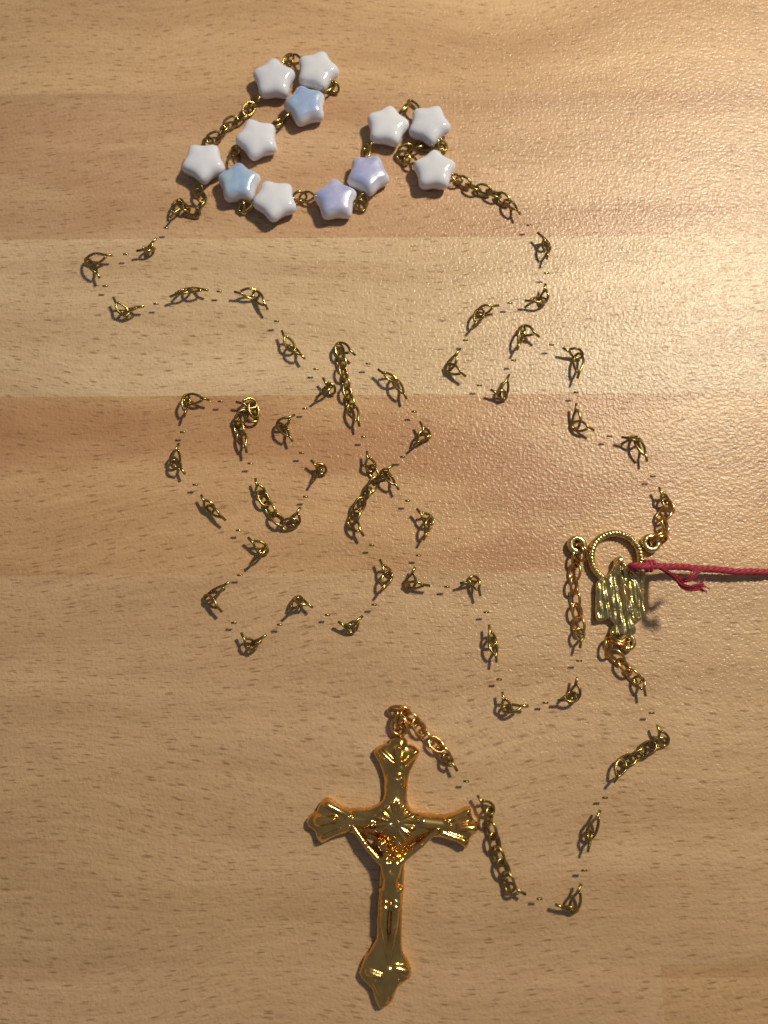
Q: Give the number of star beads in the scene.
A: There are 12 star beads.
